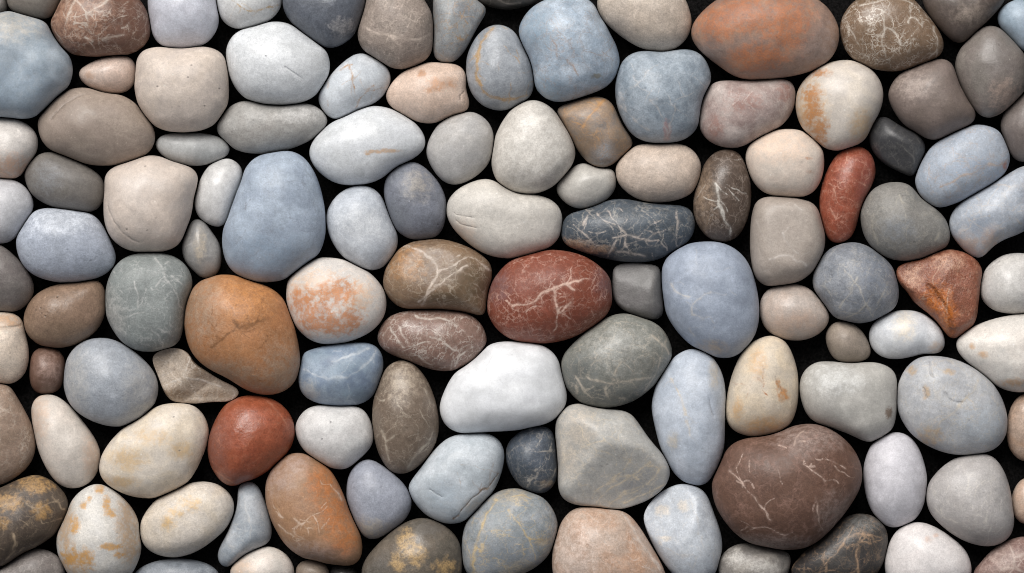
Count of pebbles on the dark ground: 118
